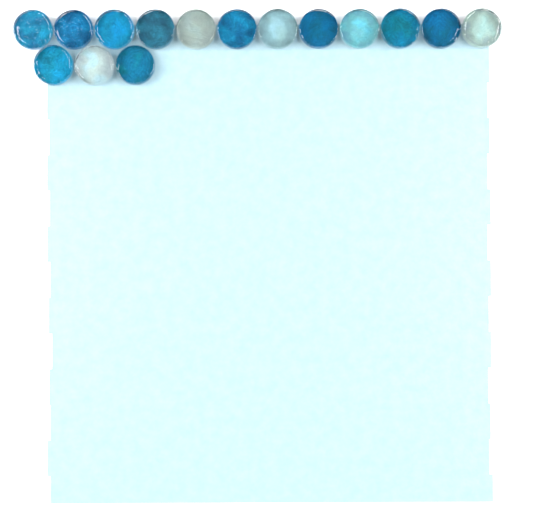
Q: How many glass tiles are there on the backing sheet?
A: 15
